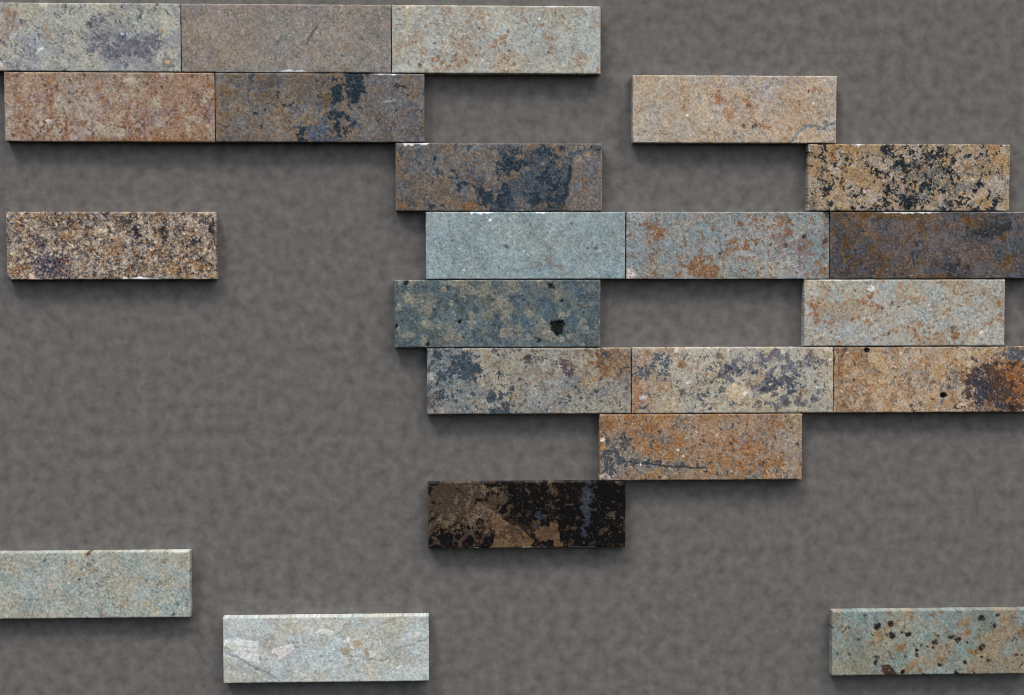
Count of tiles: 22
